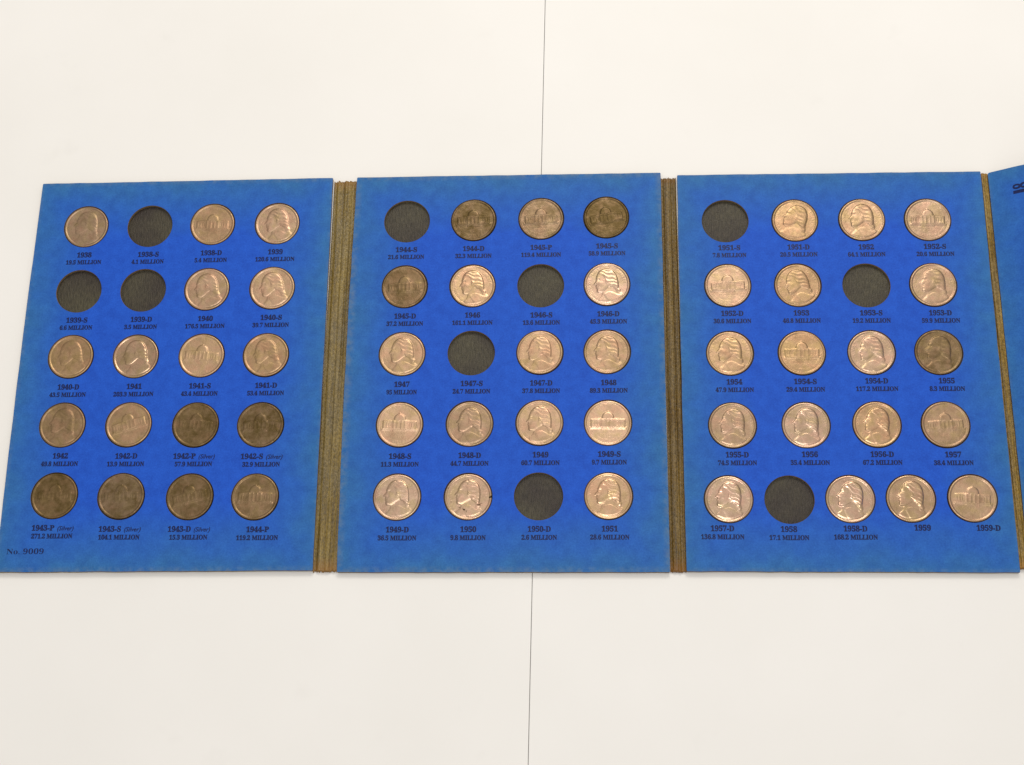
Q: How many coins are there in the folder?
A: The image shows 51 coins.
